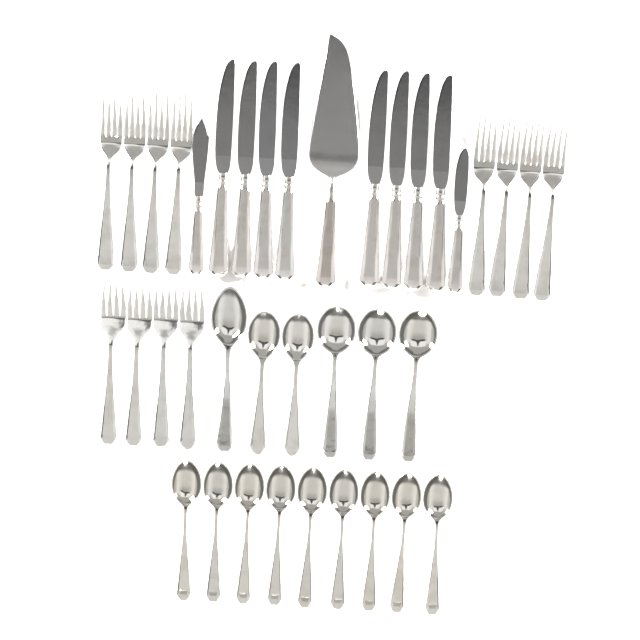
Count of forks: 12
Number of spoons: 15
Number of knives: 10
